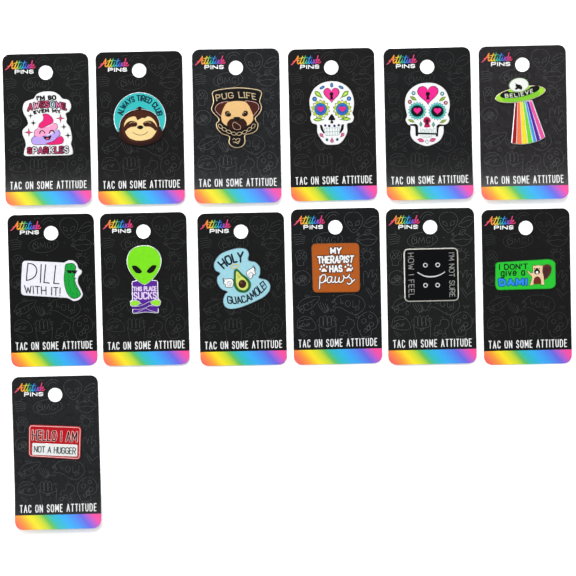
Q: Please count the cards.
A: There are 13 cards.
